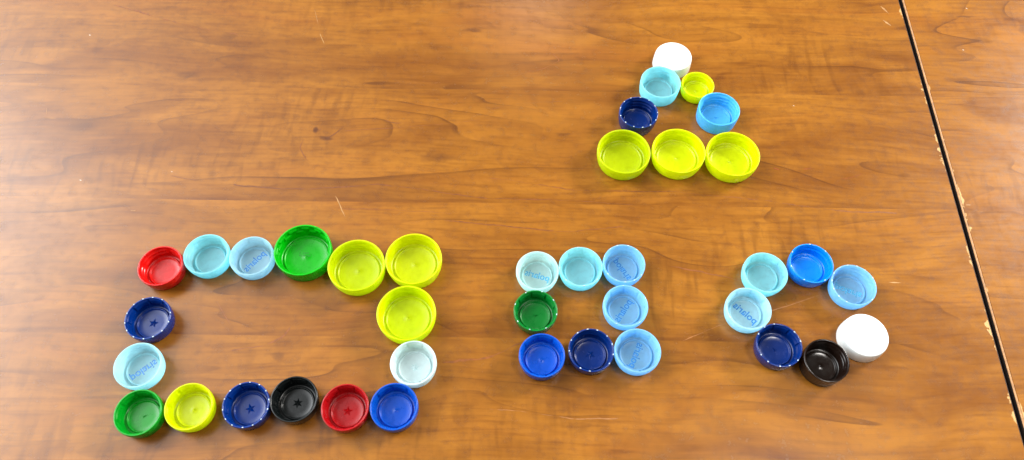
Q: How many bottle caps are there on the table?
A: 39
